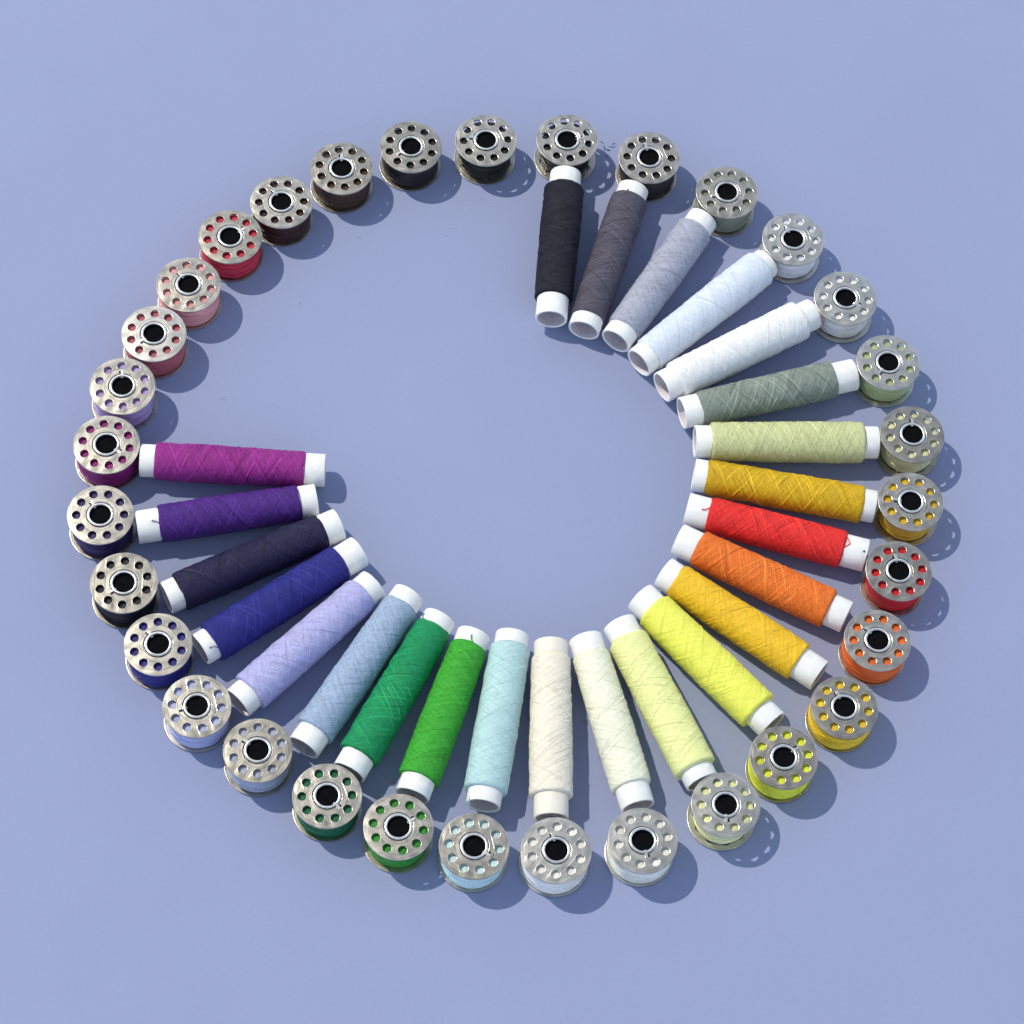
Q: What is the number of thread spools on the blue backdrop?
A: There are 24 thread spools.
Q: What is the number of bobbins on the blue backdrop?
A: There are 32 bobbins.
